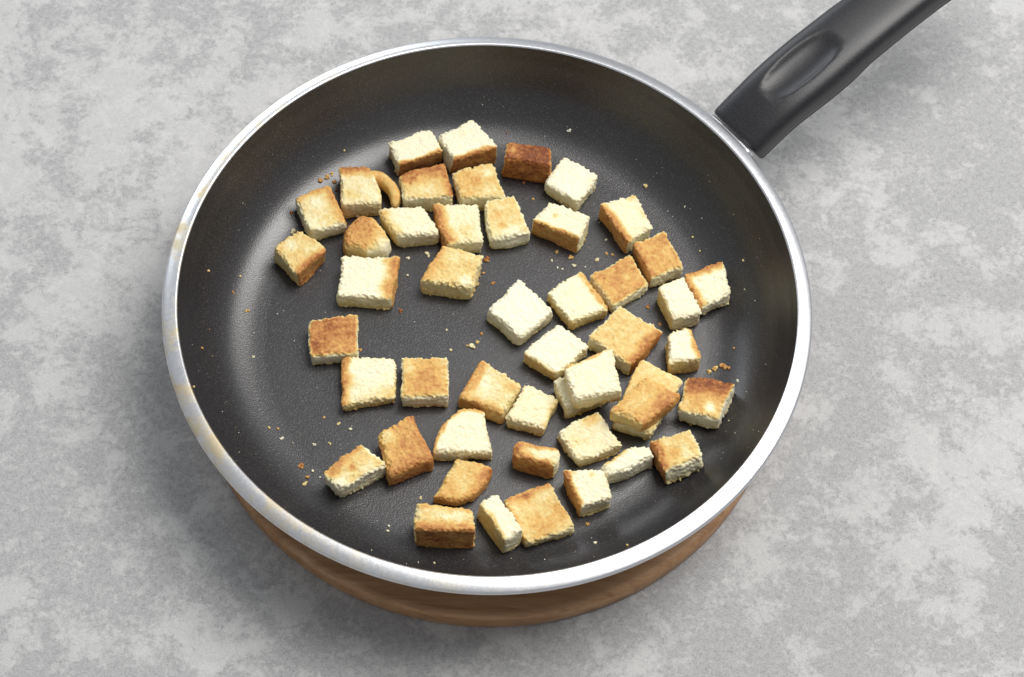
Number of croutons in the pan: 48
